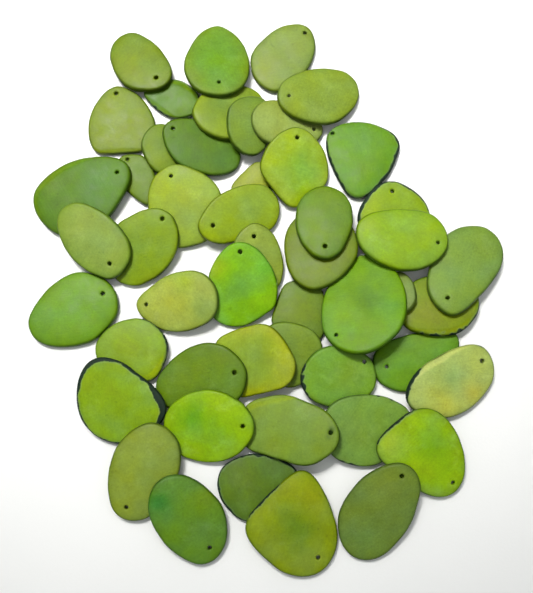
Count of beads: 50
